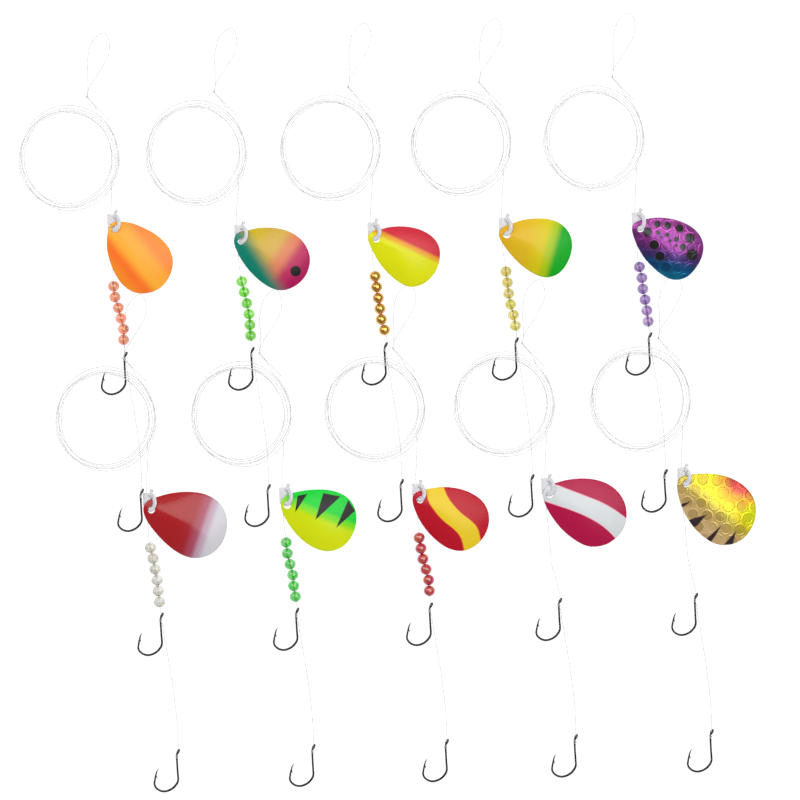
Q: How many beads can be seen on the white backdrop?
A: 48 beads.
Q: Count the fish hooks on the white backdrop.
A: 20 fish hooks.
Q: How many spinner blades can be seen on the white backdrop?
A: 10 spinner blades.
